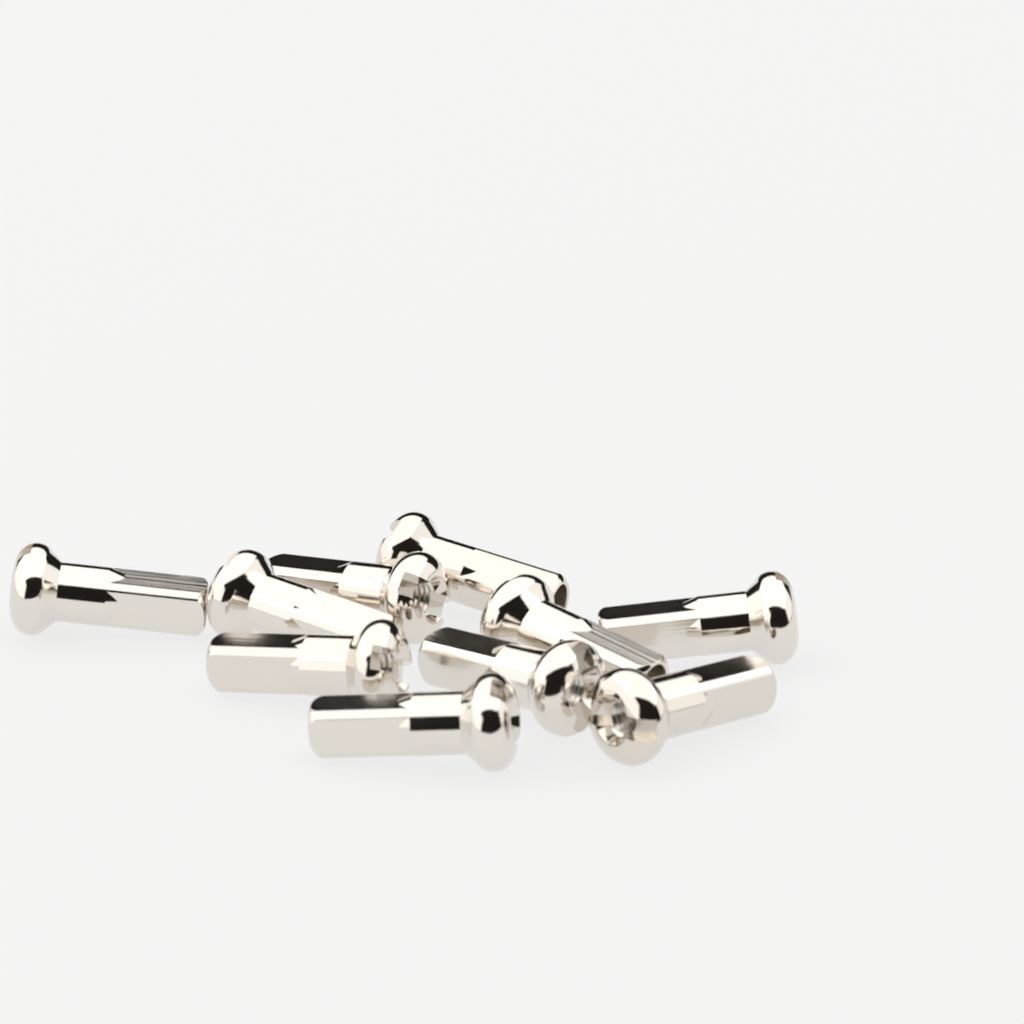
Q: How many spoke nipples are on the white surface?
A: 10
